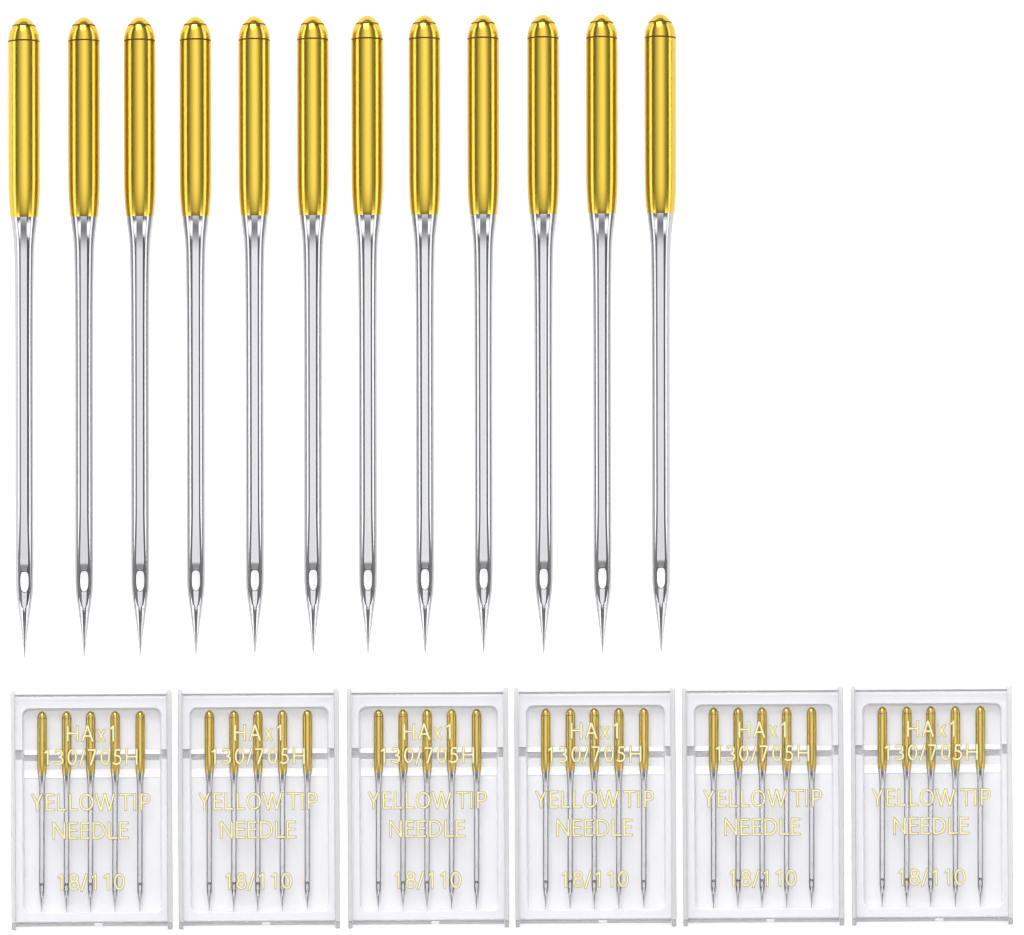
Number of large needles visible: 12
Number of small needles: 30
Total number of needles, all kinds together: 42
